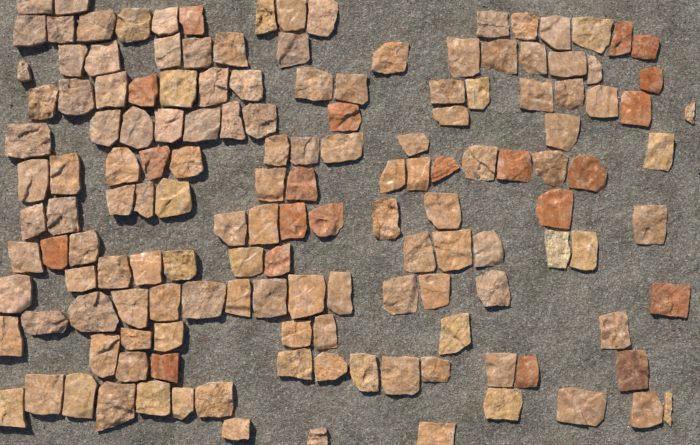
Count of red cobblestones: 21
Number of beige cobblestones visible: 128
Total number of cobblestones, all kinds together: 149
